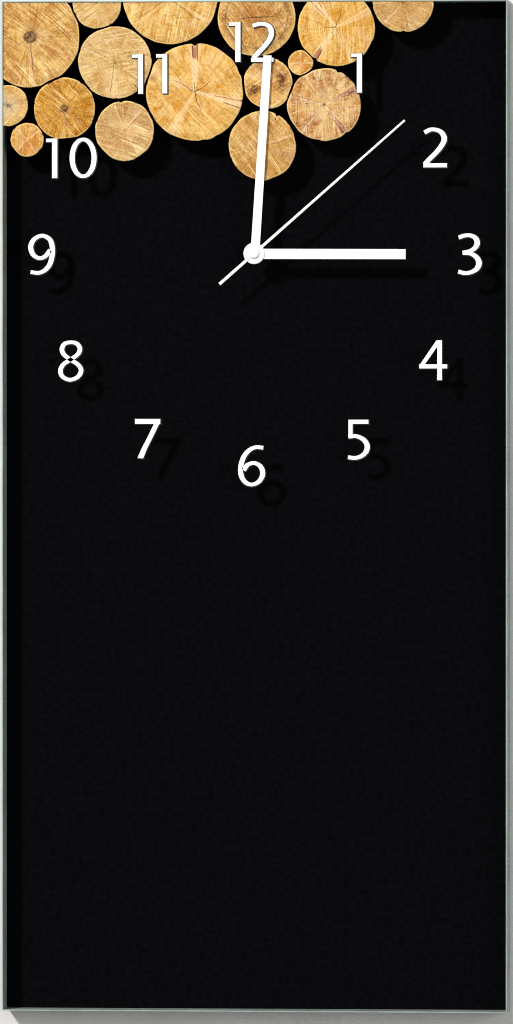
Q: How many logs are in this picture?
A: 16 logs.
